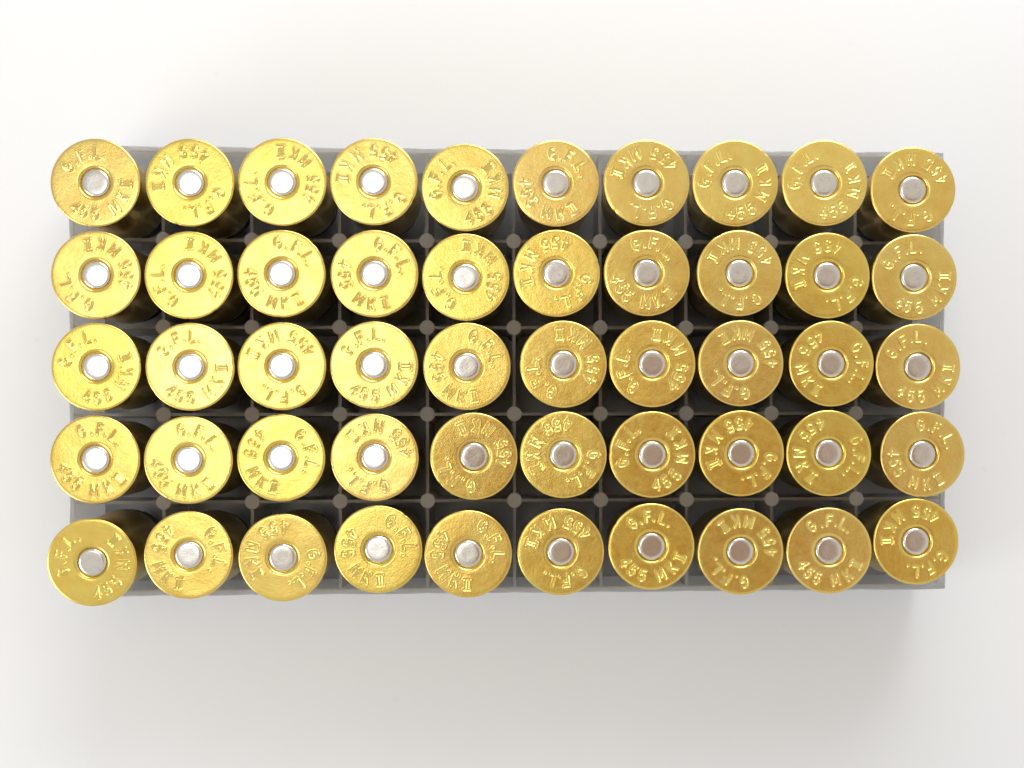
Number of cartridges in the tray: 50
